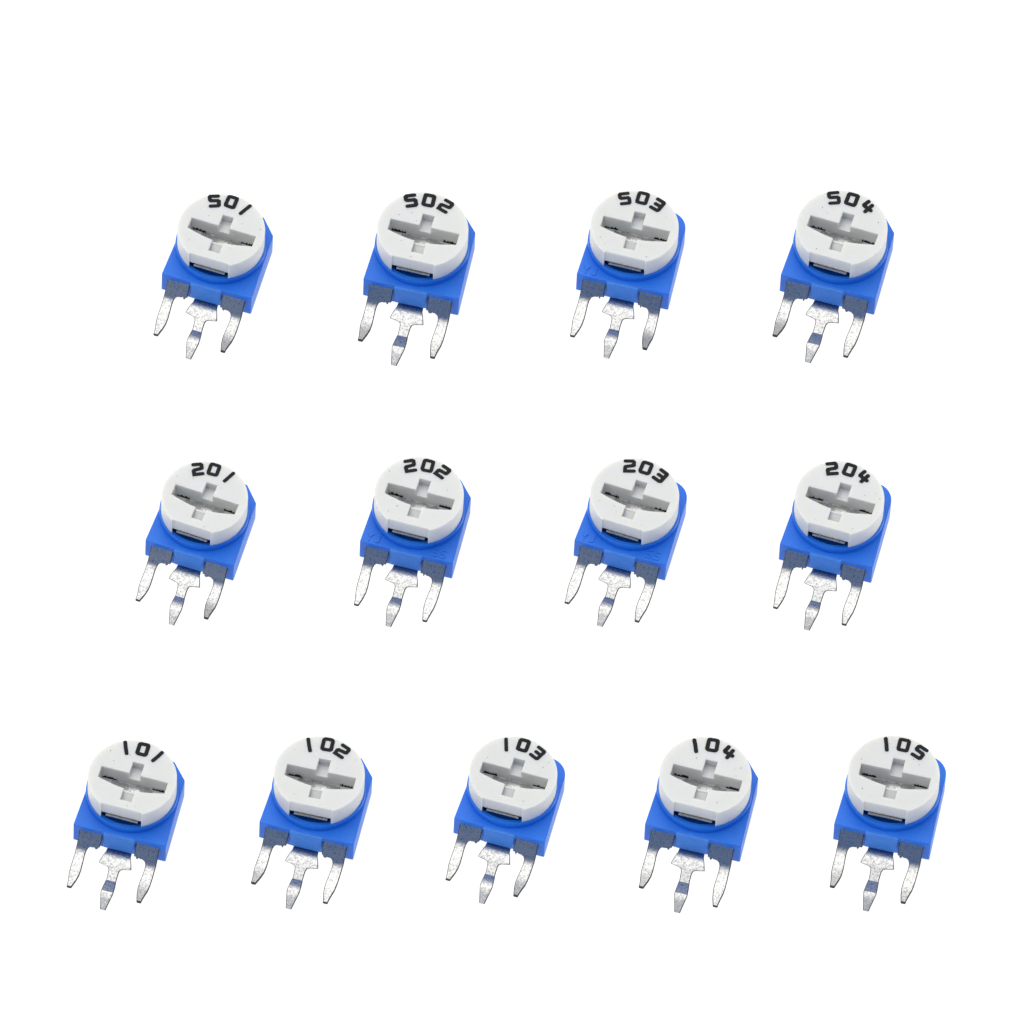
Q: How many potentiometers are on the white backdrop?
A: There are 13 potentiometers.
